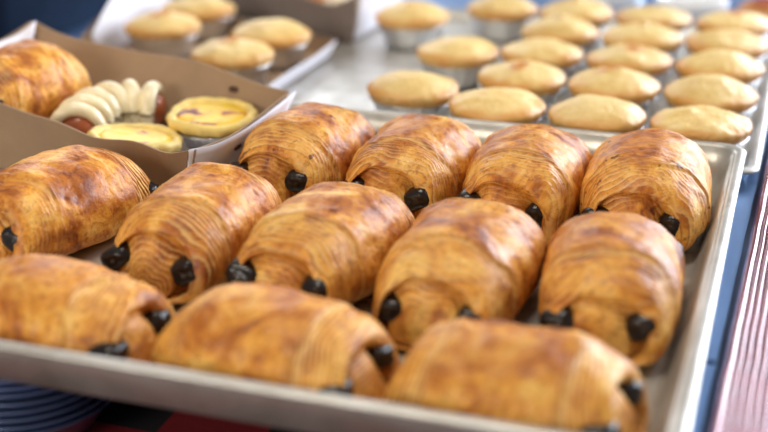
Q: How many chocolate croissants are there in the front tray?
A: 13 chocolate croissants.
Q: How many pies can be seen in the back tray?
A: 23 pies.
